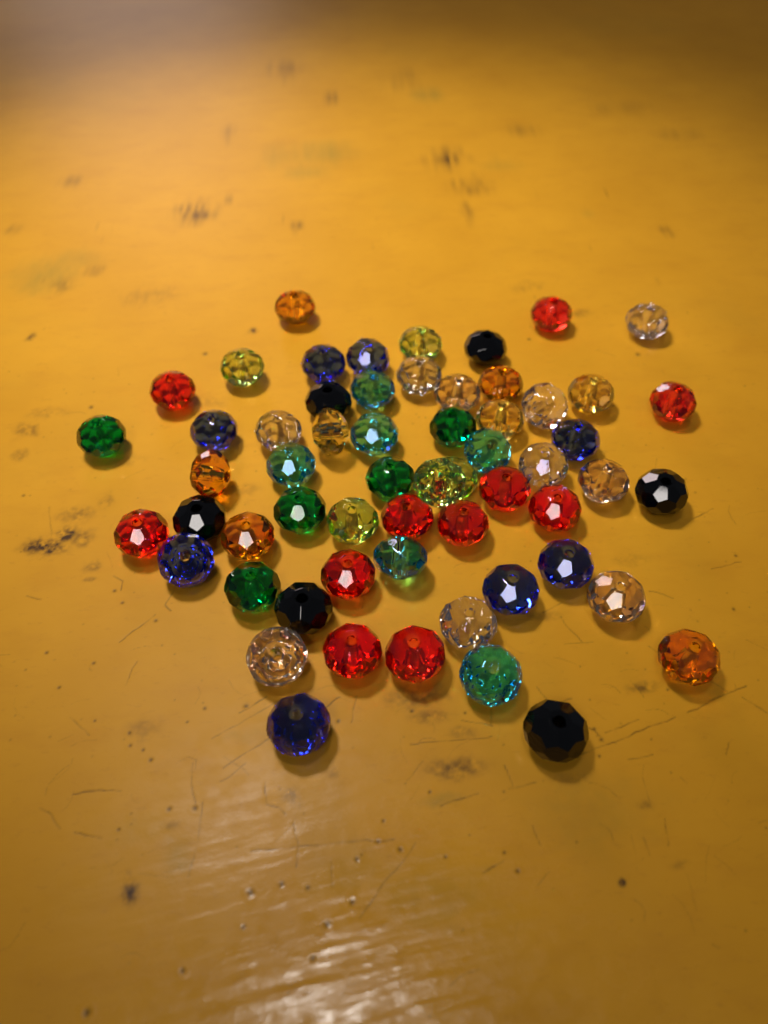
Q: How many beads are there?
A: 59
